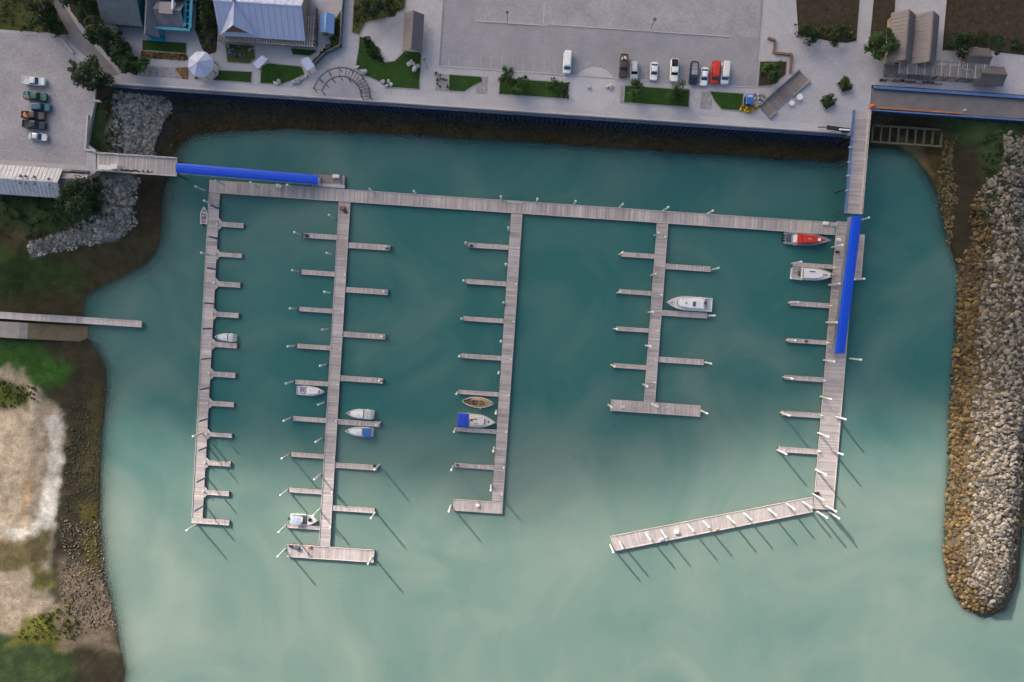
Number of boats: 11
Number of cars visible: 15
